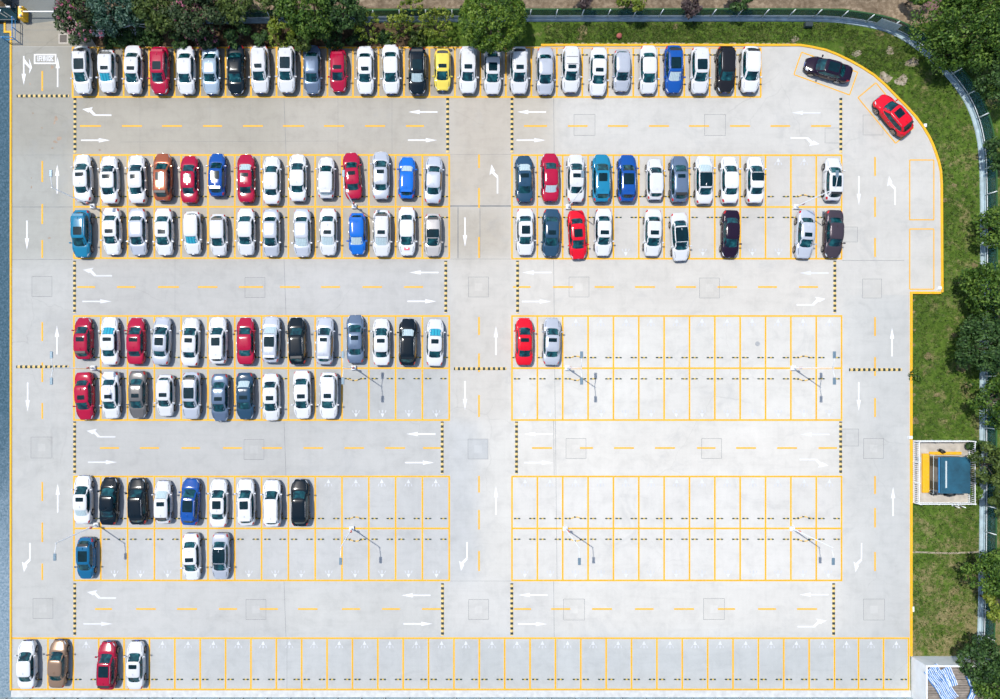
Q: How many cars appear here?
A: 119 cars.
